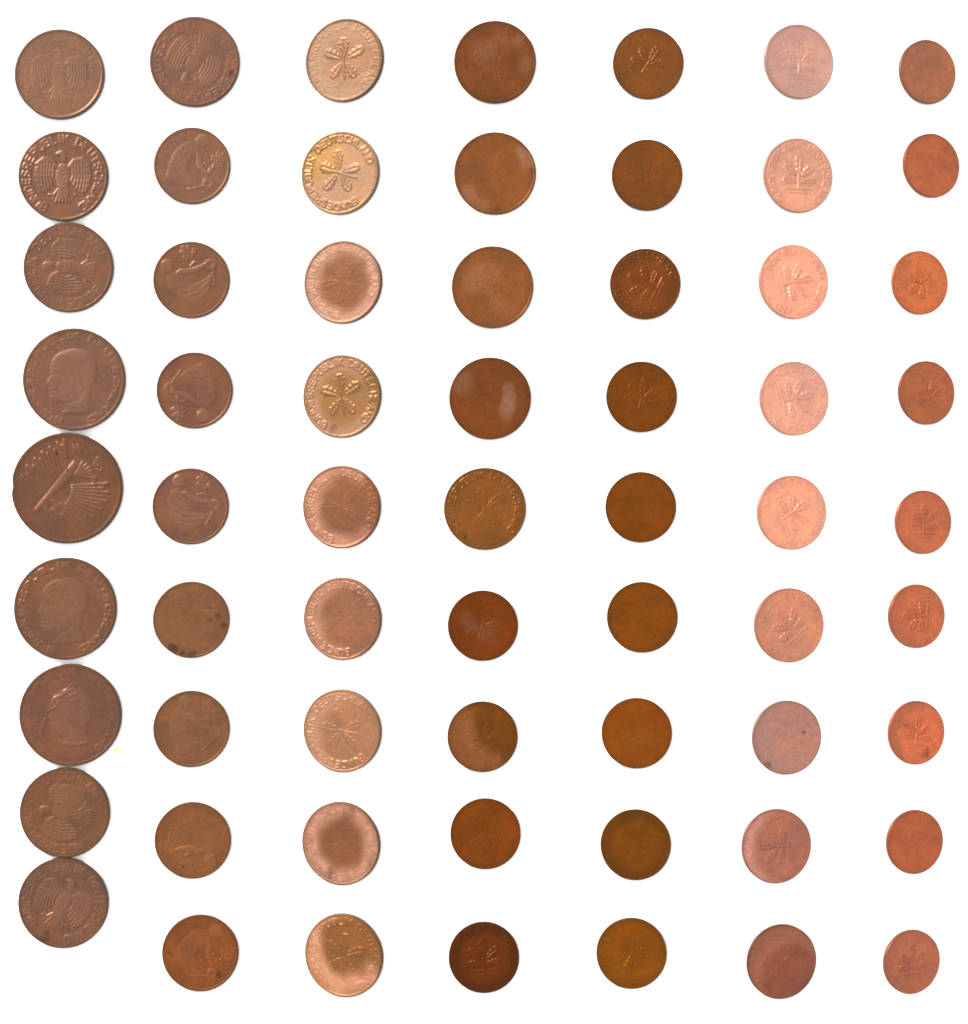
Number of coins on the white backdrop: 63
